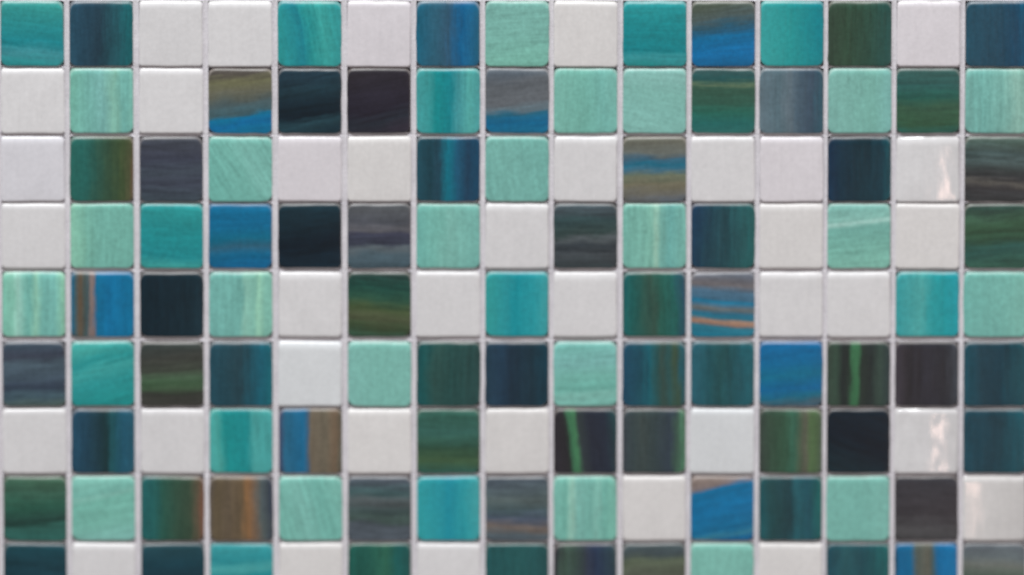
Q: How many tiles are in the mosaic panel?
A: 135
